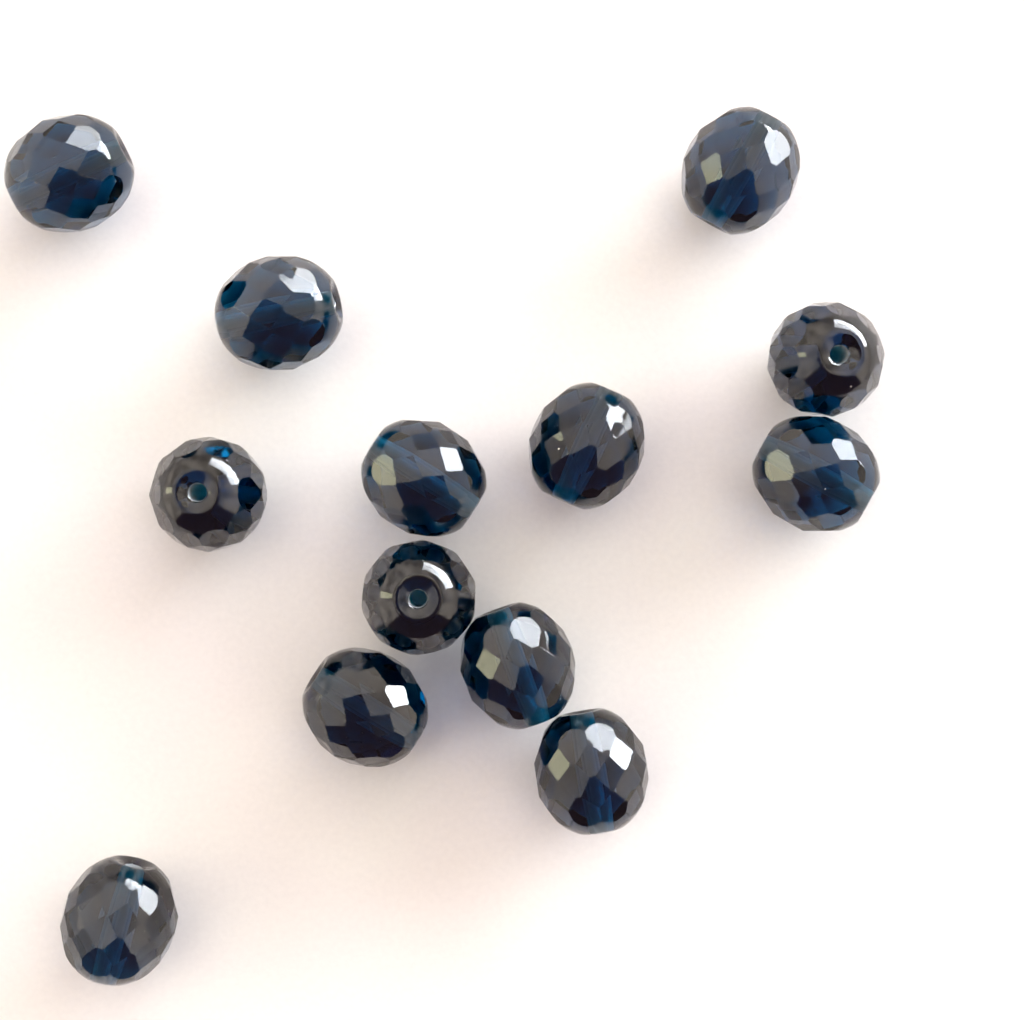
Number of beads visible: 13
